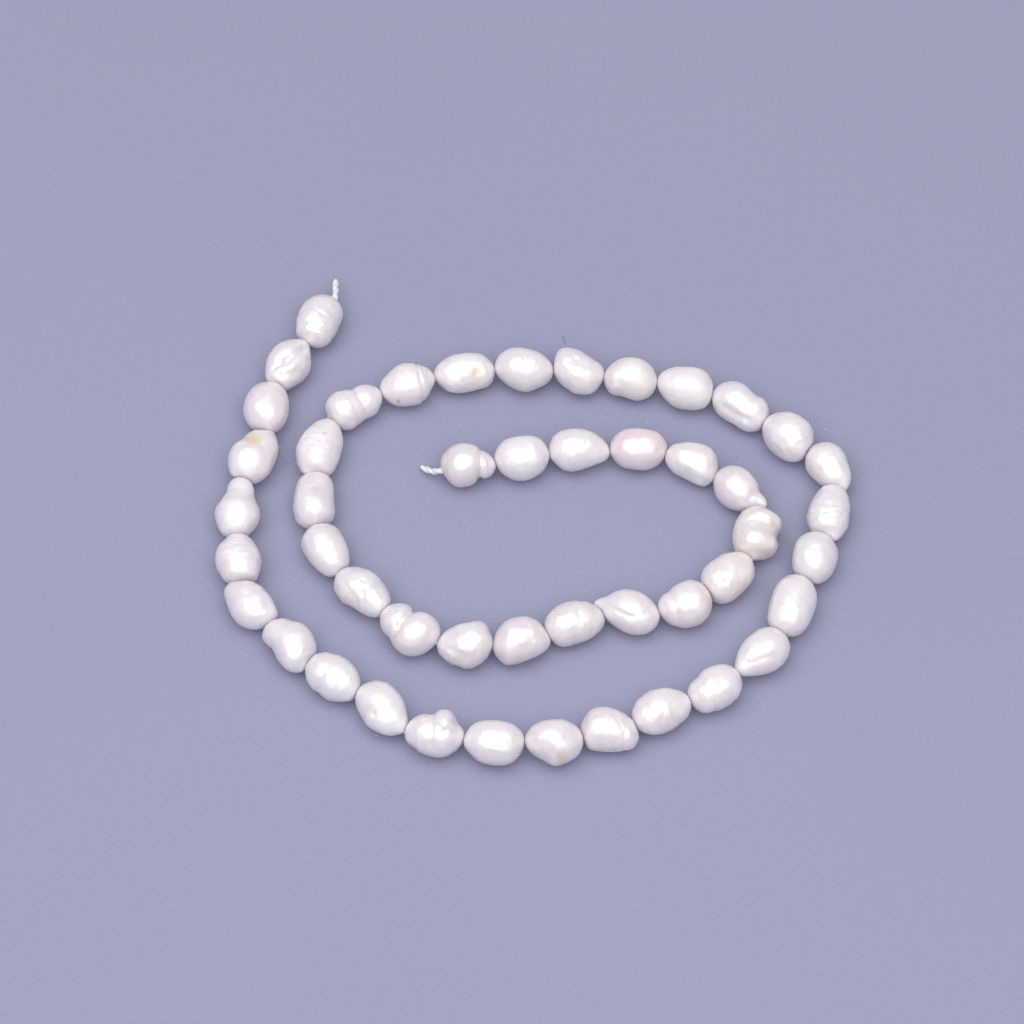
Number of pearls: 48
